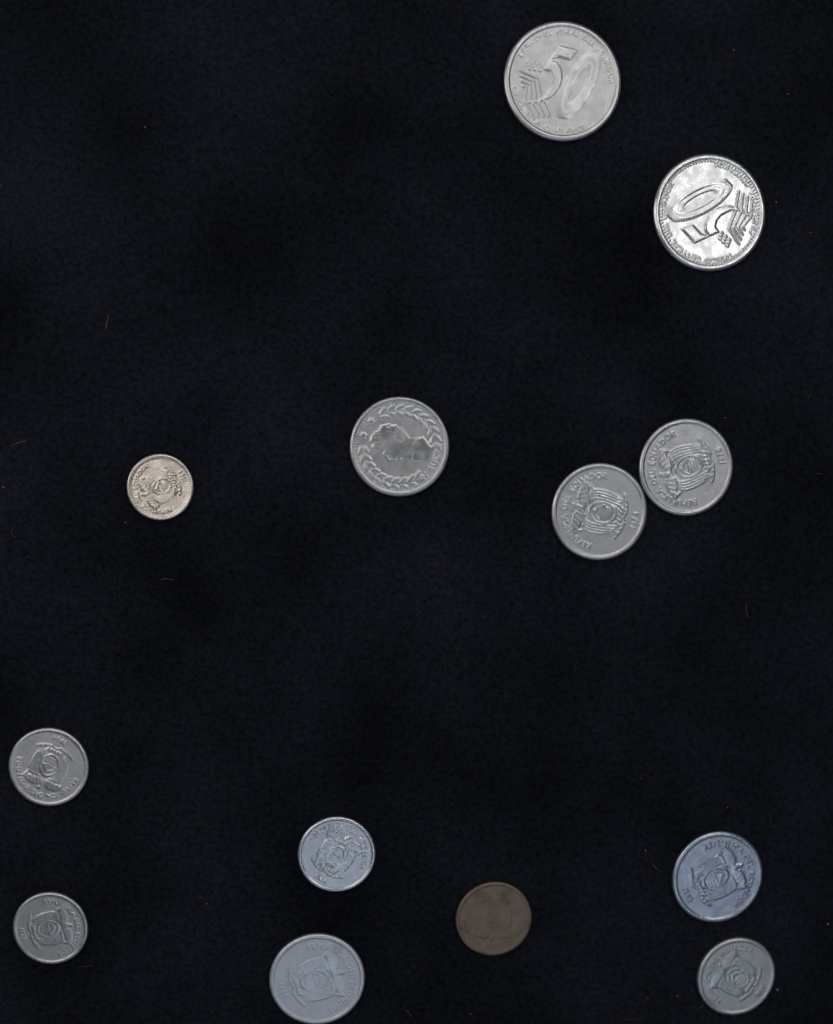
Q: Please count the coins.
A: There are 13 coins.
